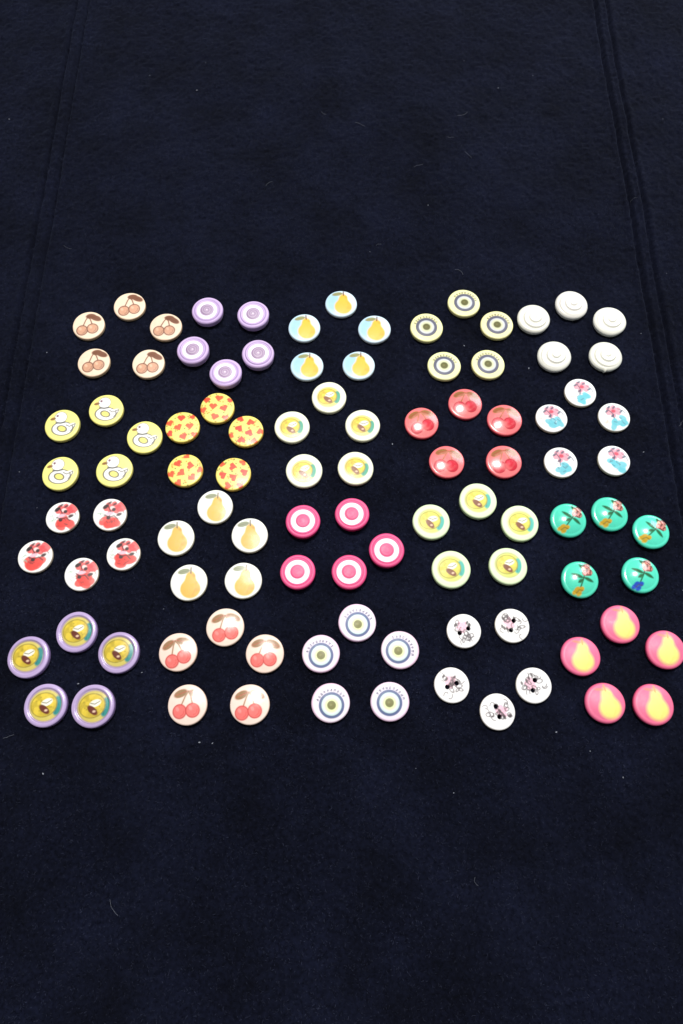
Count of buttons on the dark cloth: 100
